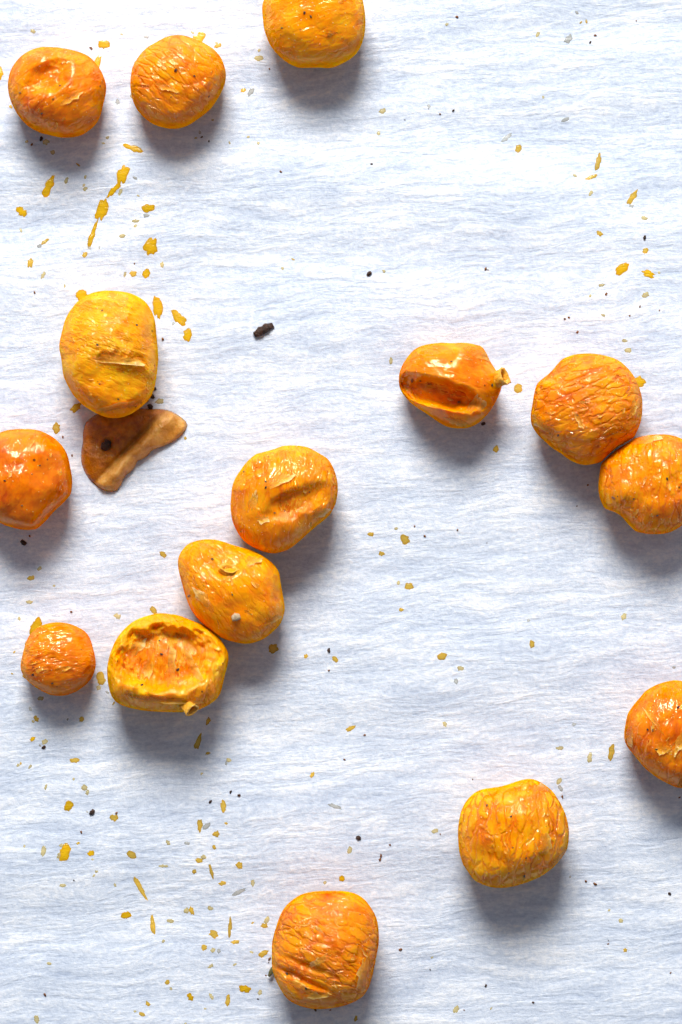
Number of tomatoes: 15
